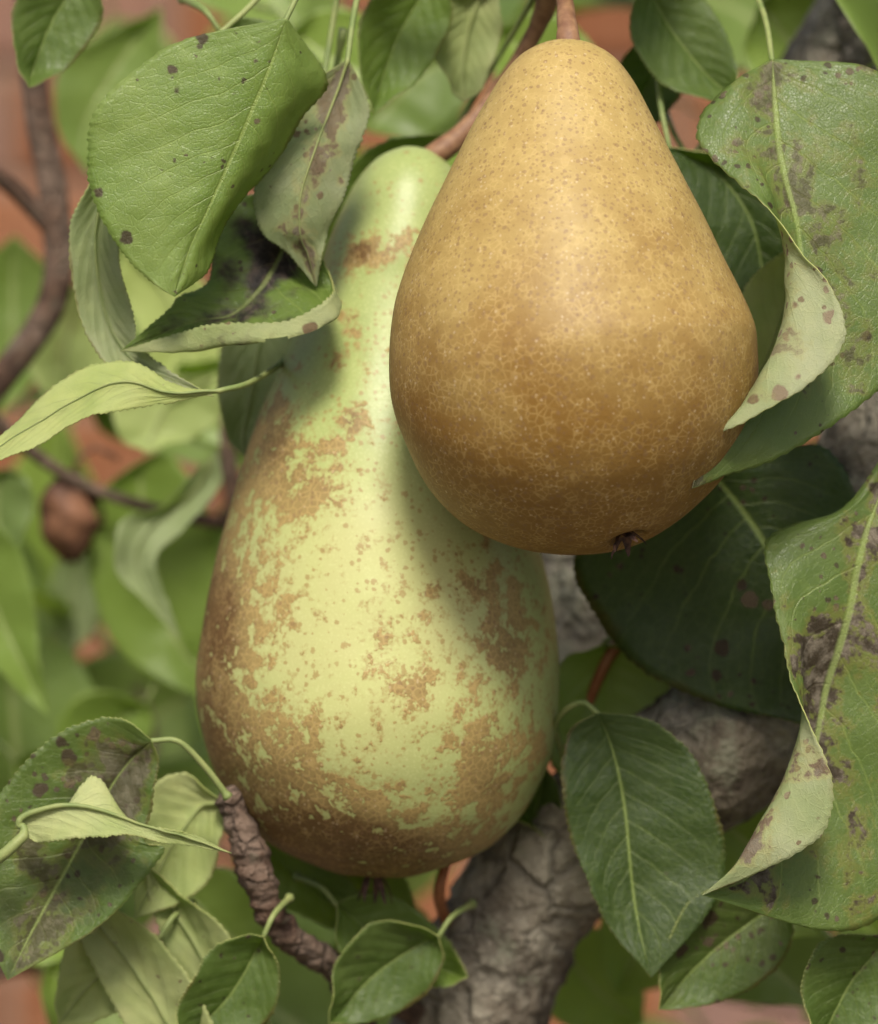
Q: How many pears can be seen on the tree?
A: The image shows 2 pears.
